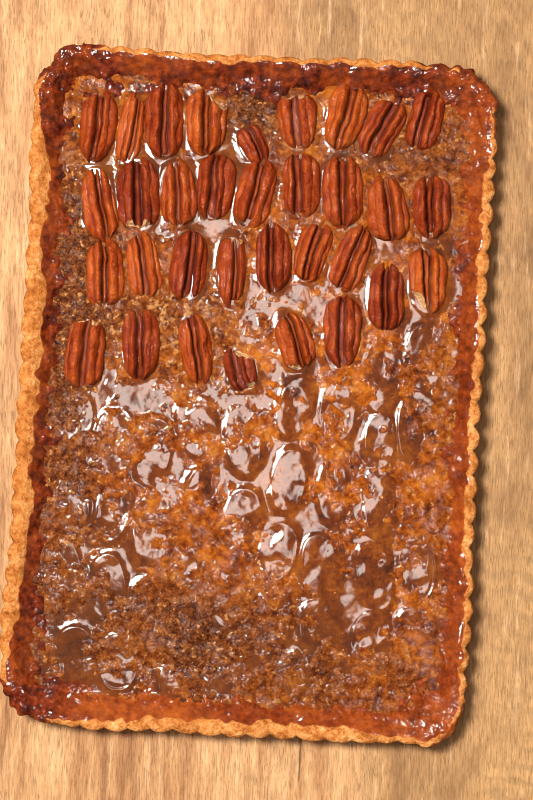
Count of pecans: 33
